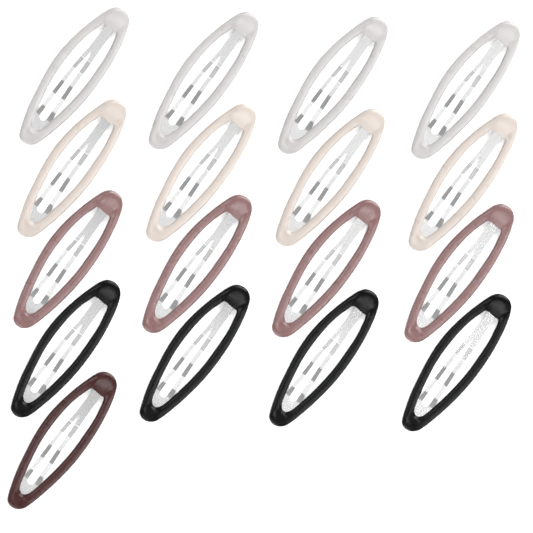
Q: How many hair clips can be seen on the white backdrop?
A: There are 17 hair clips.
